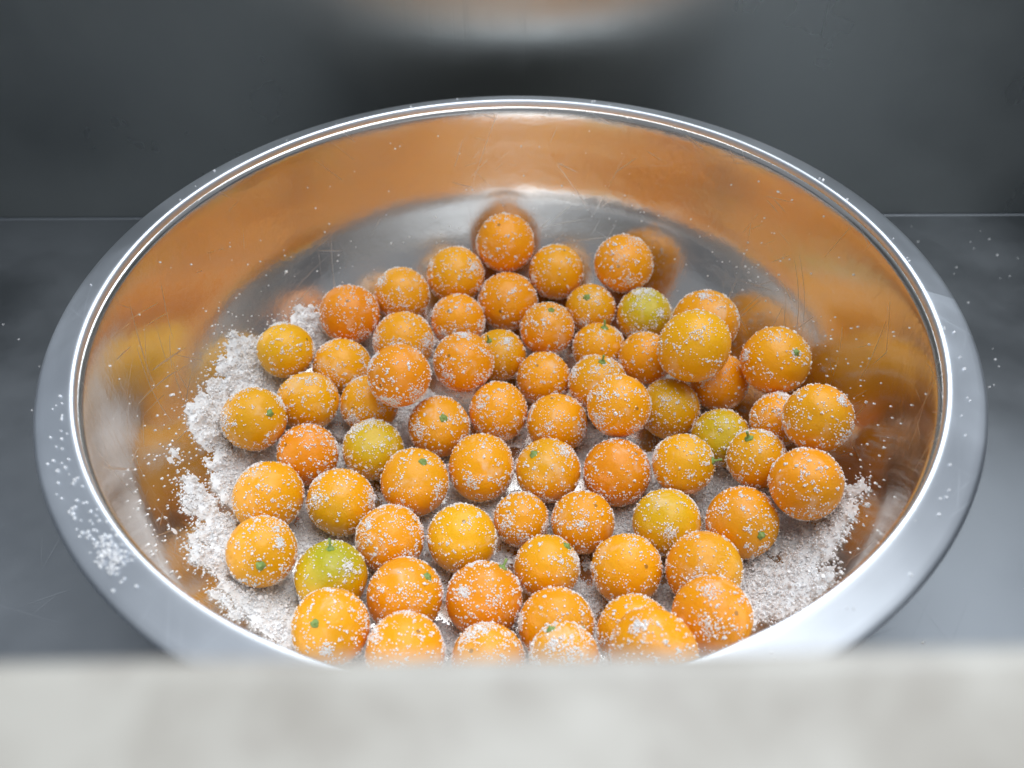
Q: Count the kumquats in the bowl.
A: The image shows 68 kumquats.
